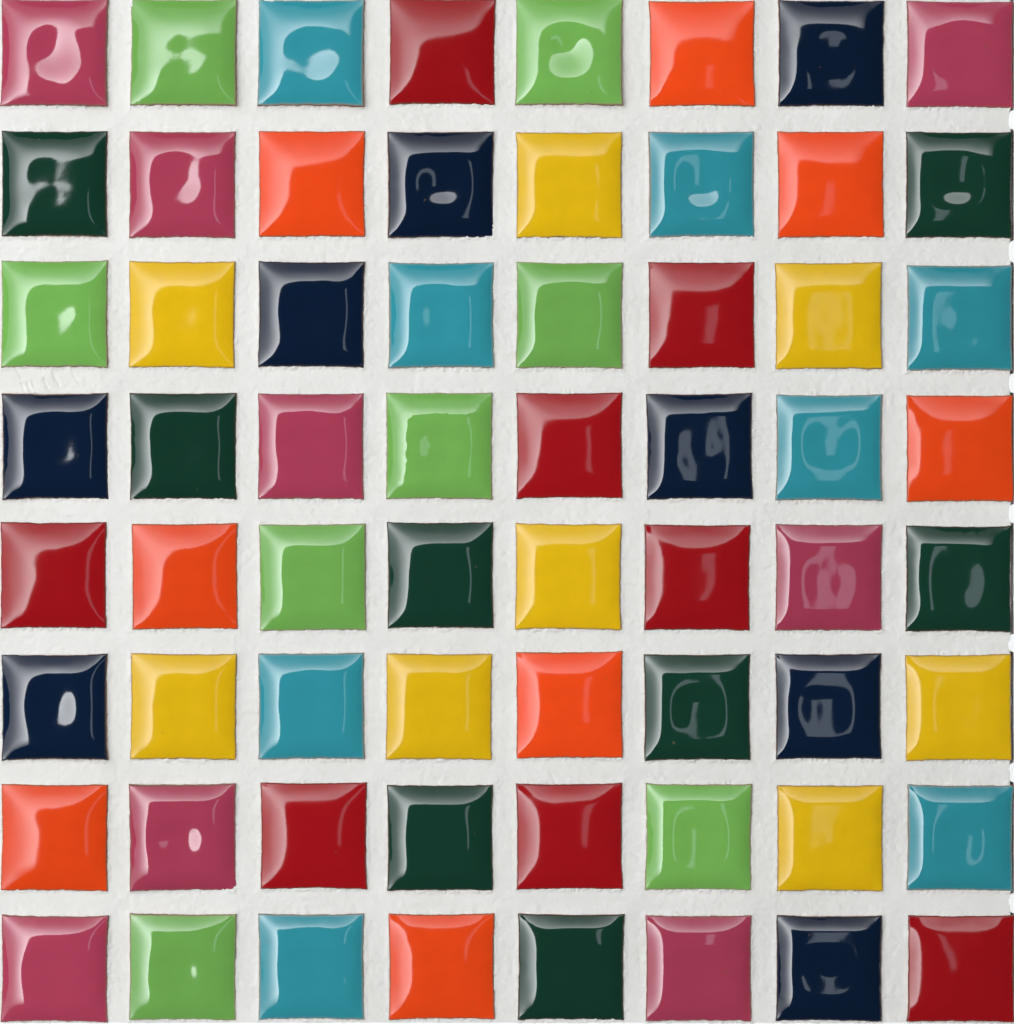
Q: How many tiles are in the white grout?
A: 64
